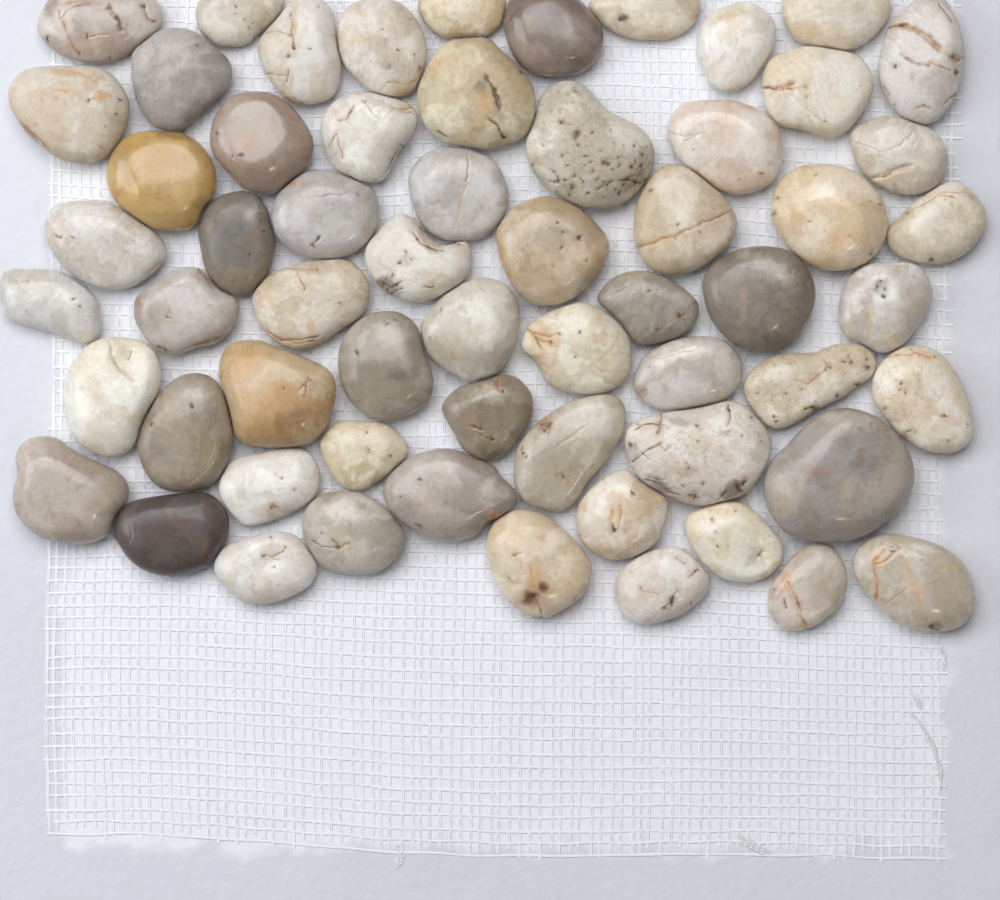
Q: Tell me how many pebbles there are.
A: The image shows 61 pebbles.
